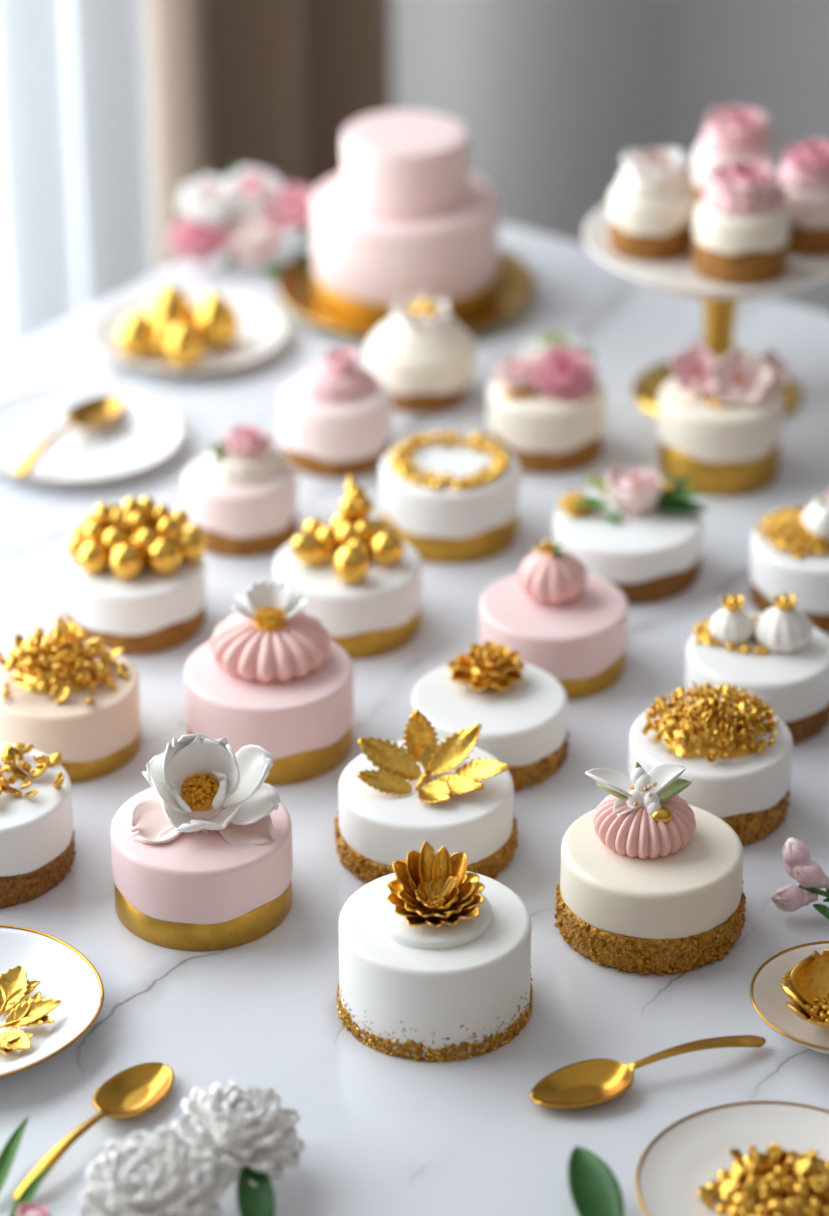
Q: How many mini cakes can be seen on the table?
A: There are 25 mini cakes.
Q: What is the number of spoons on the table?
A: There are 3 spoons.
